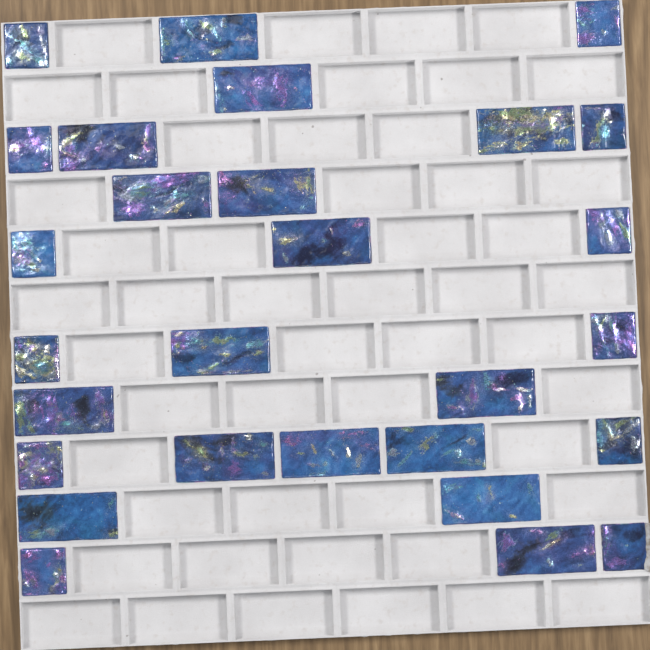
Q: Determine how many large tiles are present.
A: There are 16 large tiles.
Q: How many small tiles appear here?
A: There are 12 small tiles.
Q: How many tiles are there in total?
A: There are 28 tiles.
